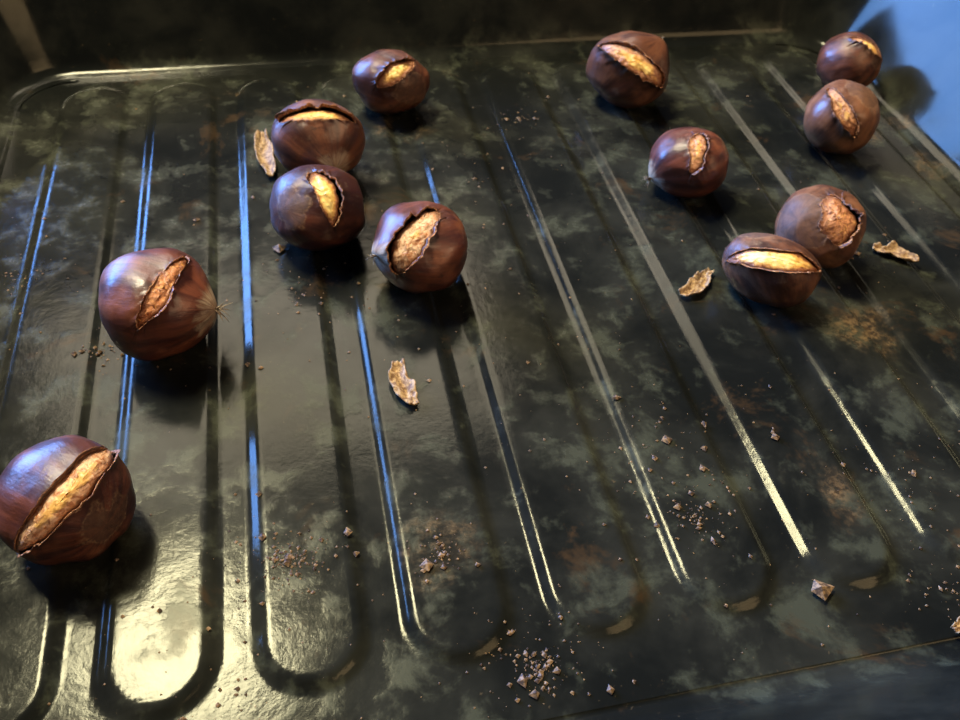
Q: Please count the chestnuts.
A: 12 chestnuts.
